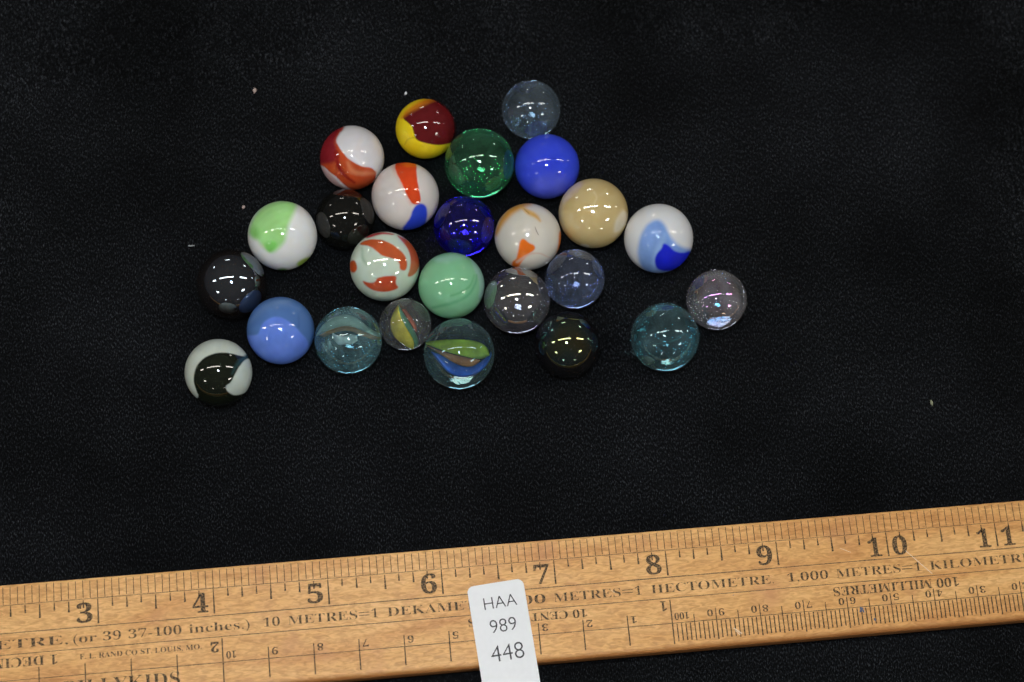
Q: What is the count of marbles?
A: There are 25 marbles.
